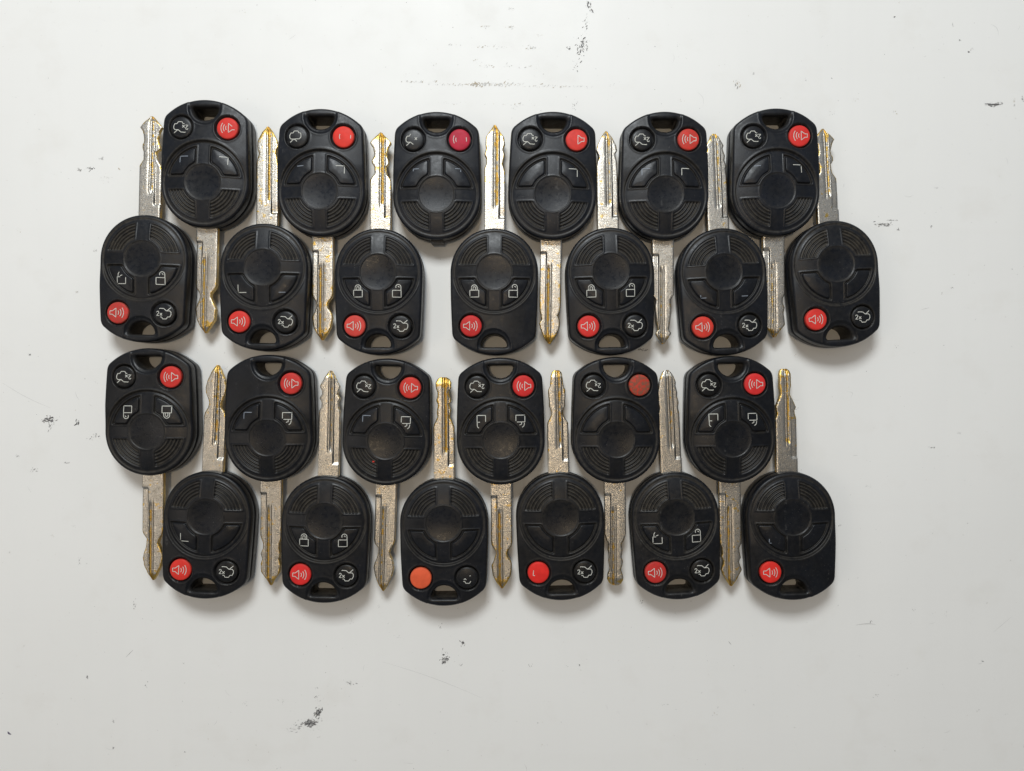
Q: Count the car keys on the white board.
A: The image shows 25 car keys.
